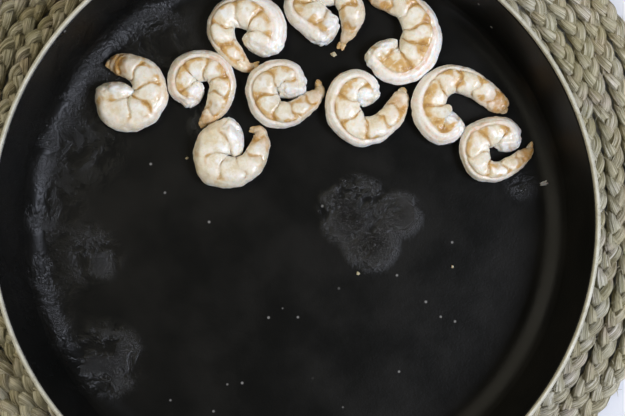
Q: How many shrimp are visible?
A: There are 10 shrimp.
